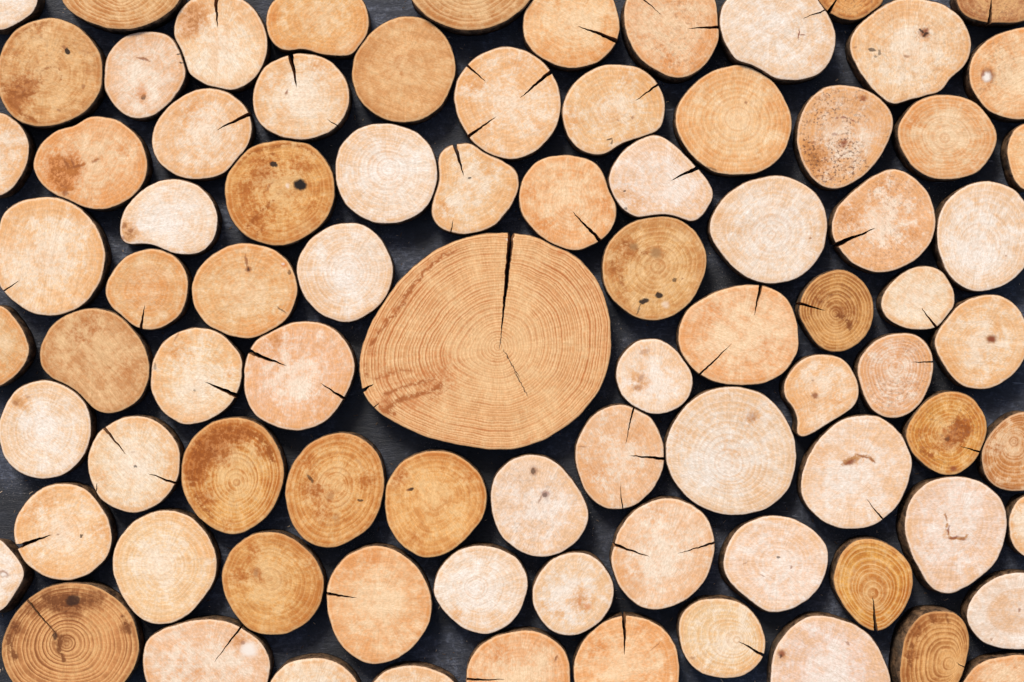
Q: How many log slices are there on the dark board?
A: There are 85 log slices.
